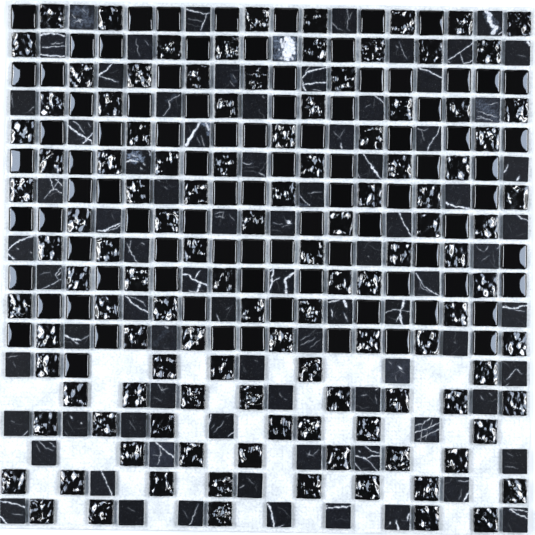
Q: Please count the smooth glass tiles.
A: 88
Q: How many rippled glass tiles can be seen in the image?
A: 115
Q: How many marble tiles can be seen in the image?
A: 81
